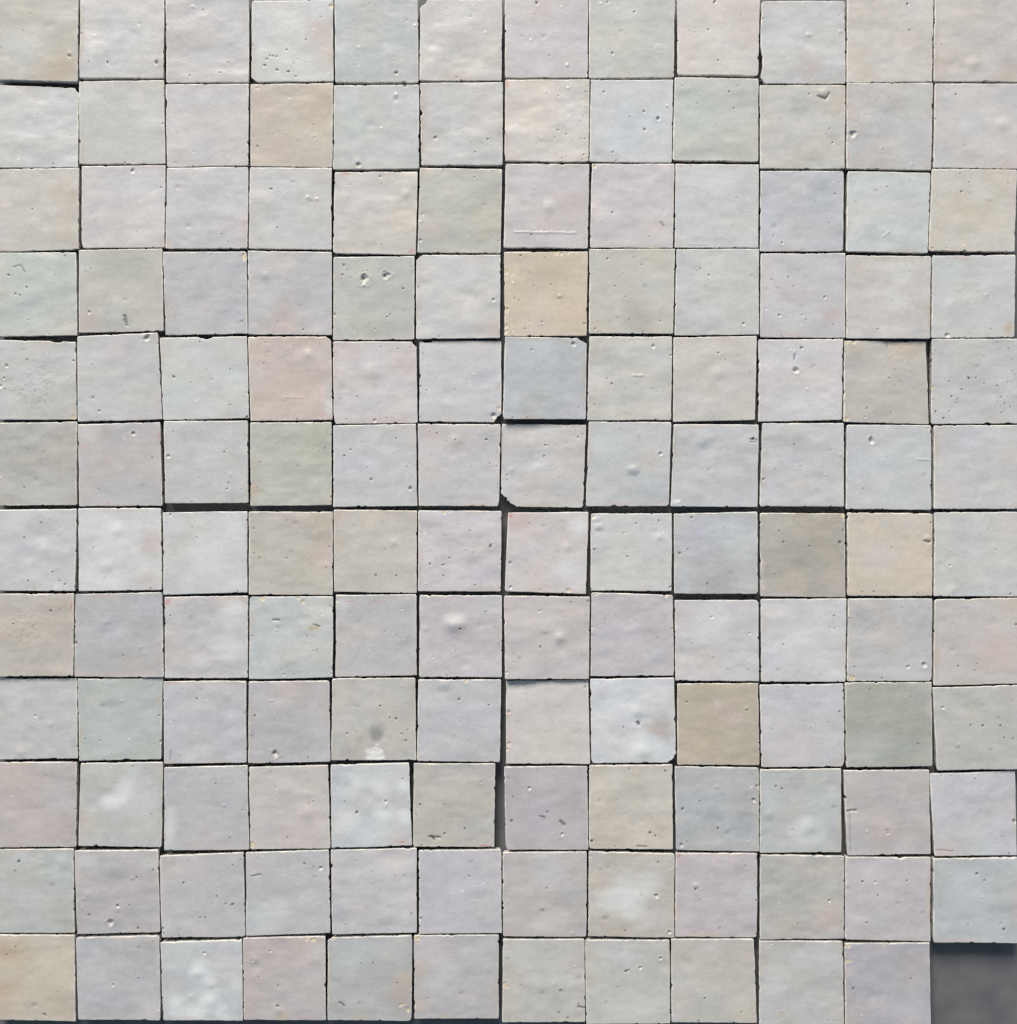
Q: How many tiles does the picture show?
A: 143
